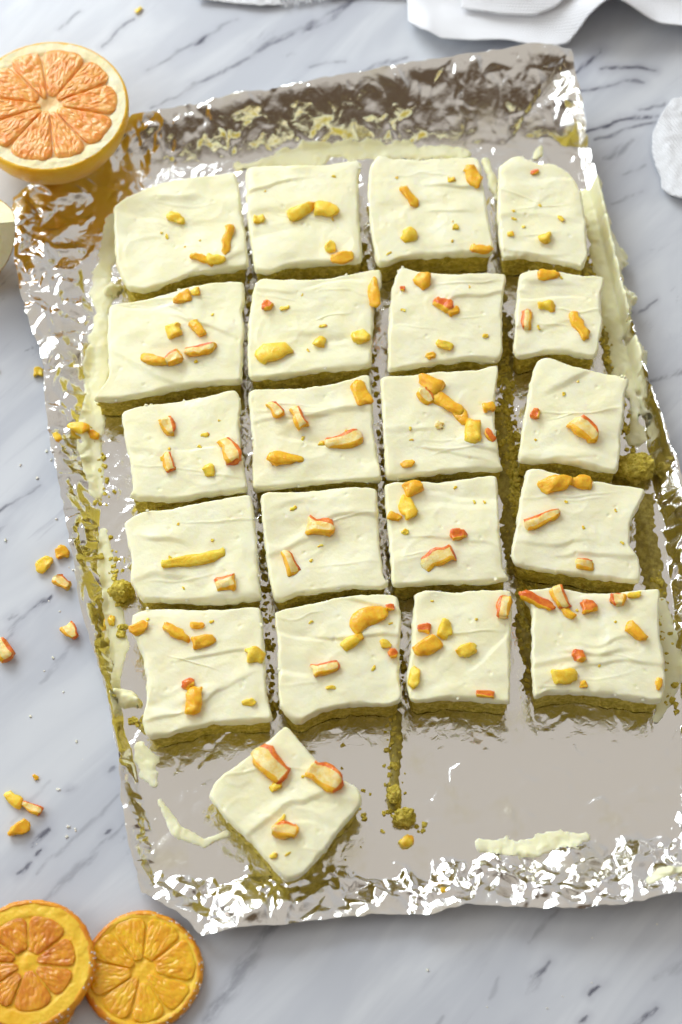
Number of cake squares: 21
